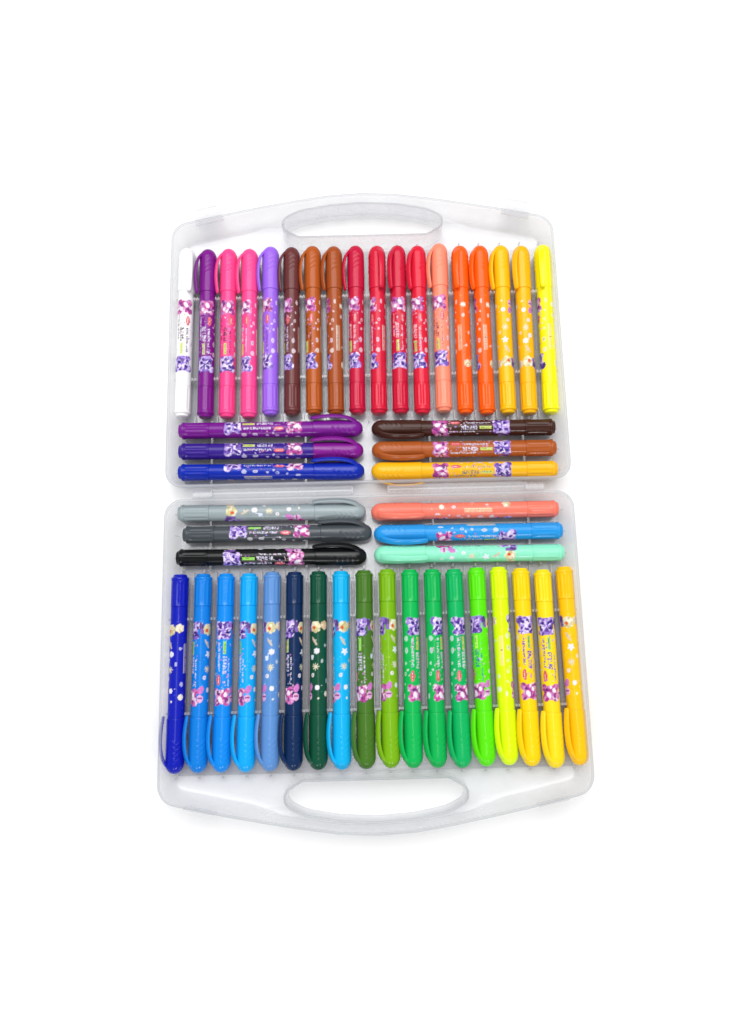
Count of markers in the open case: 48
